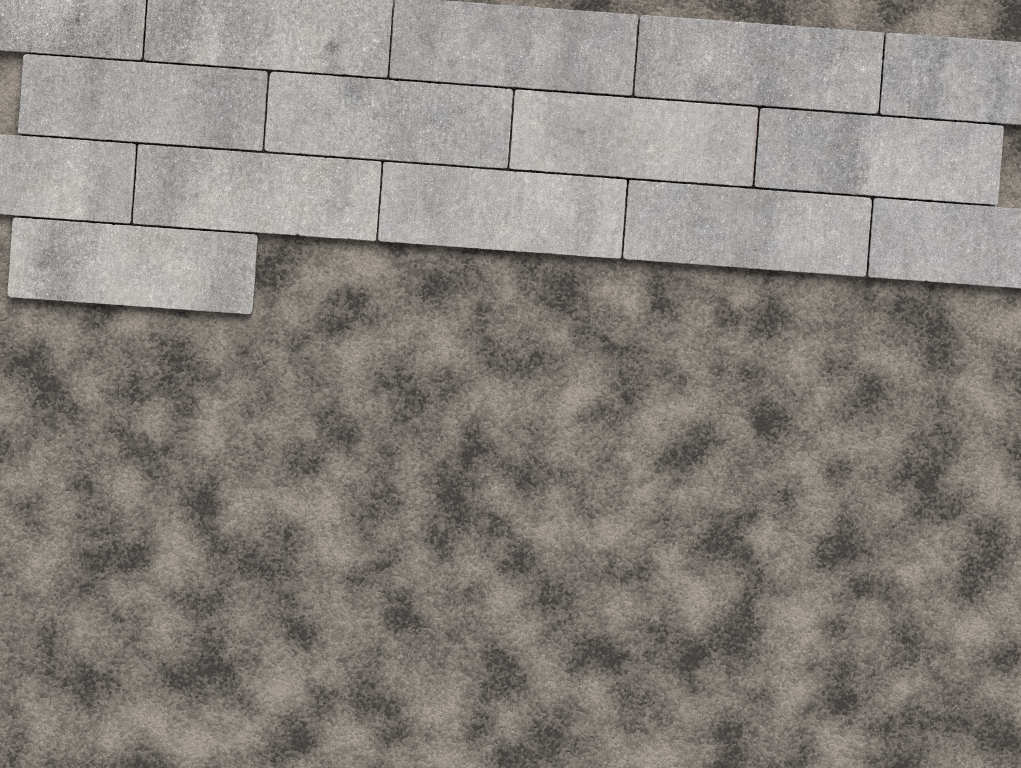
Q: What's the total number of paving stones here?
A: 15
